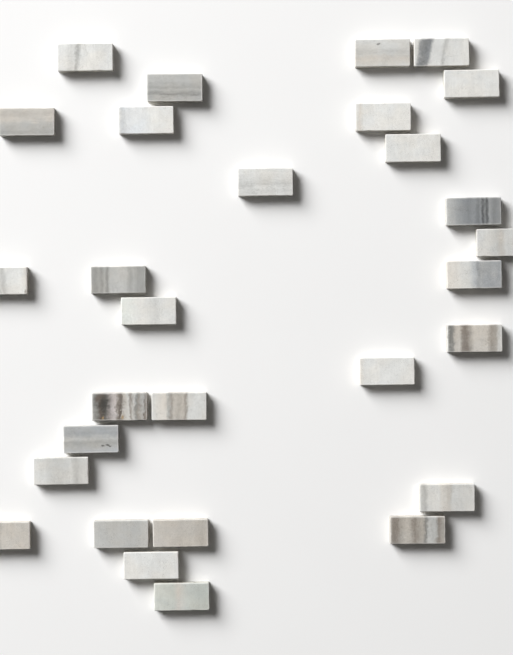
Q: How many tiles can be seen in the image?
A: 29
